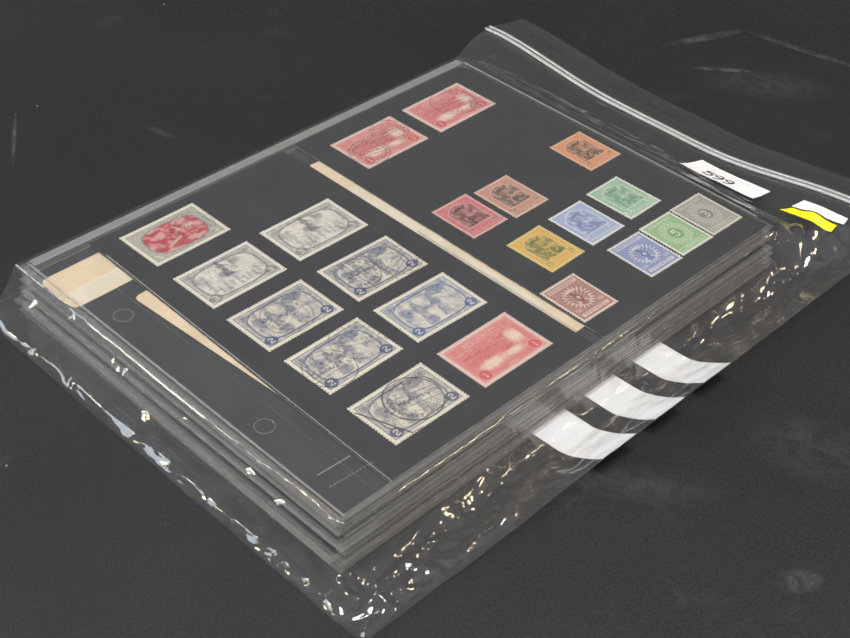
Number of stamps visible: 21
